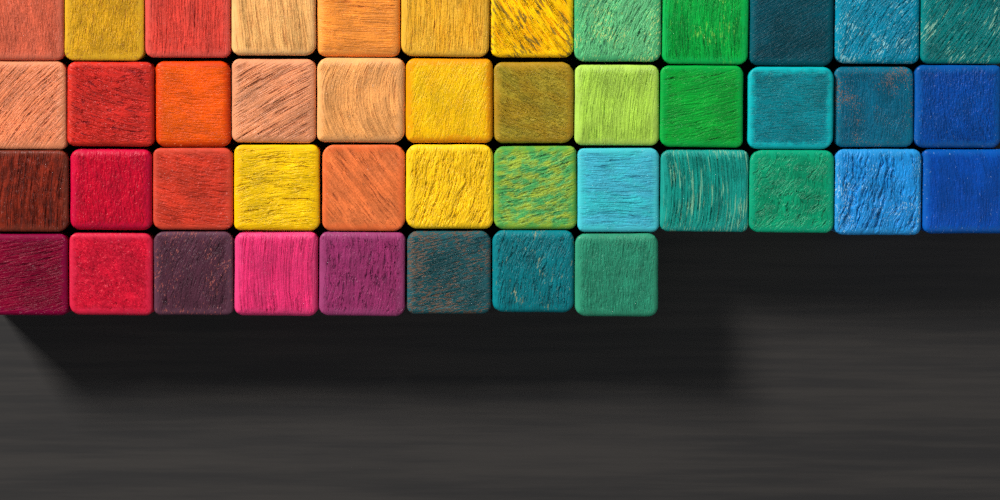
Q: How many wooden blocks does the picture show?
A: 44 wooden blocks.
